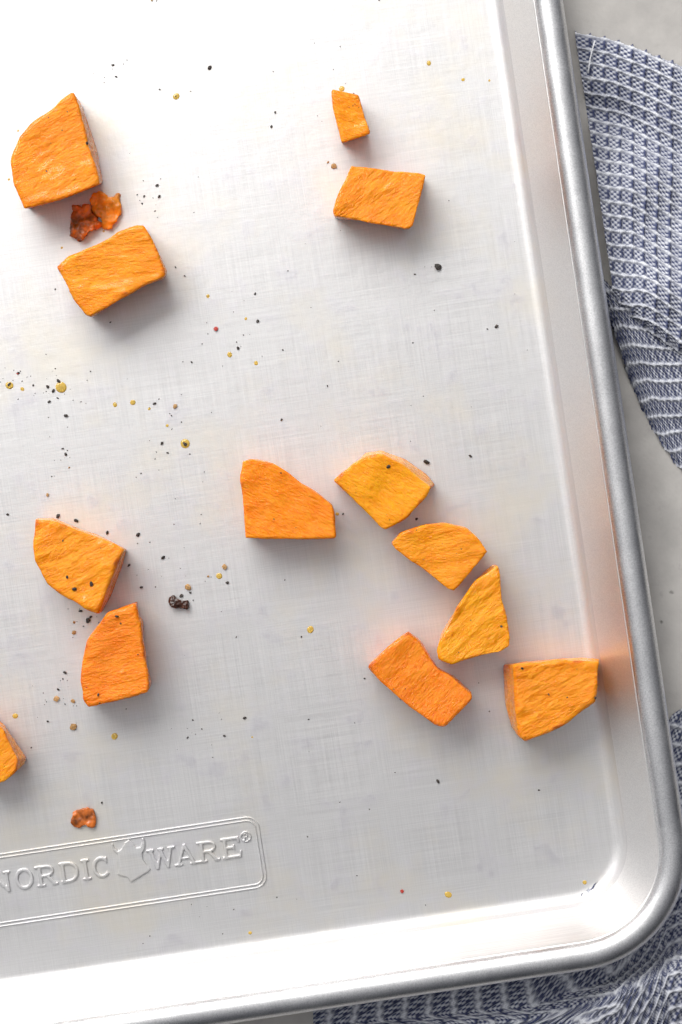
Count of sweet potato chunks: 13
